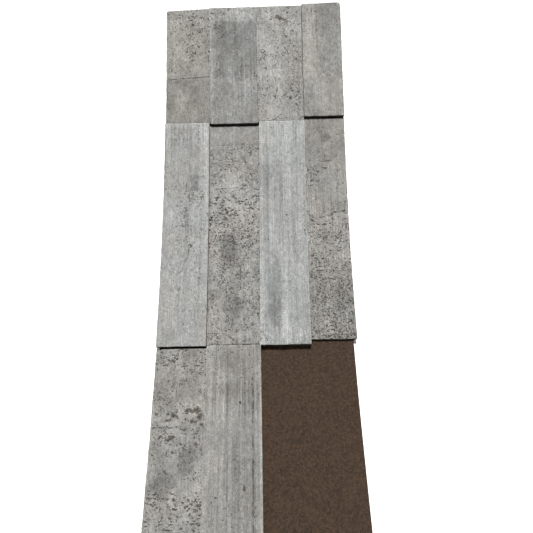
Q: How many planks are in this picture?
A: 10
